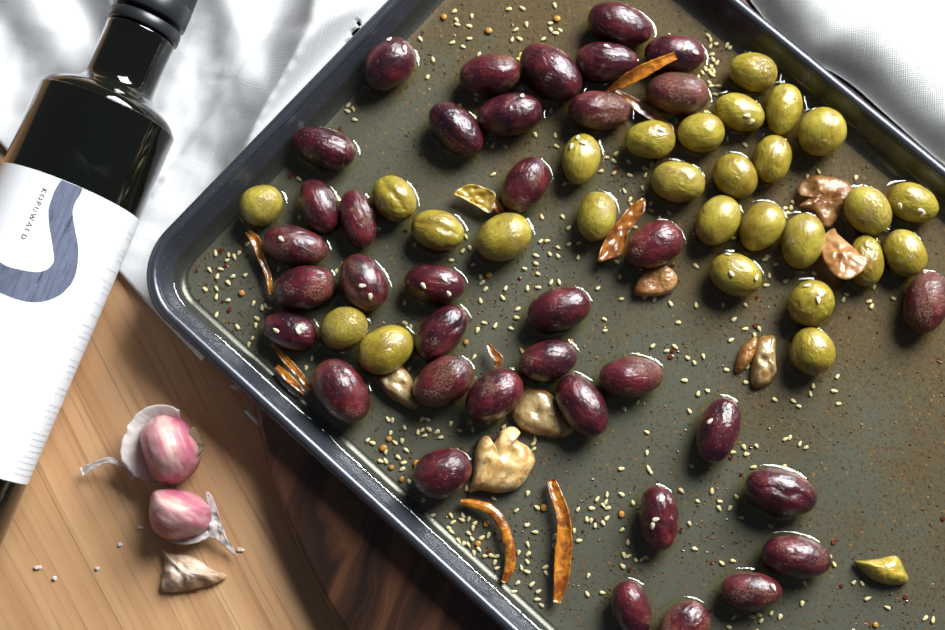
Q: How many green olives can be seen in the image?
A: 27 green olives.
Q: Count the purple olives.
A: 37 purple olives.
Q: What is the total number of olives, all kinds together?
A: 64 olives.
